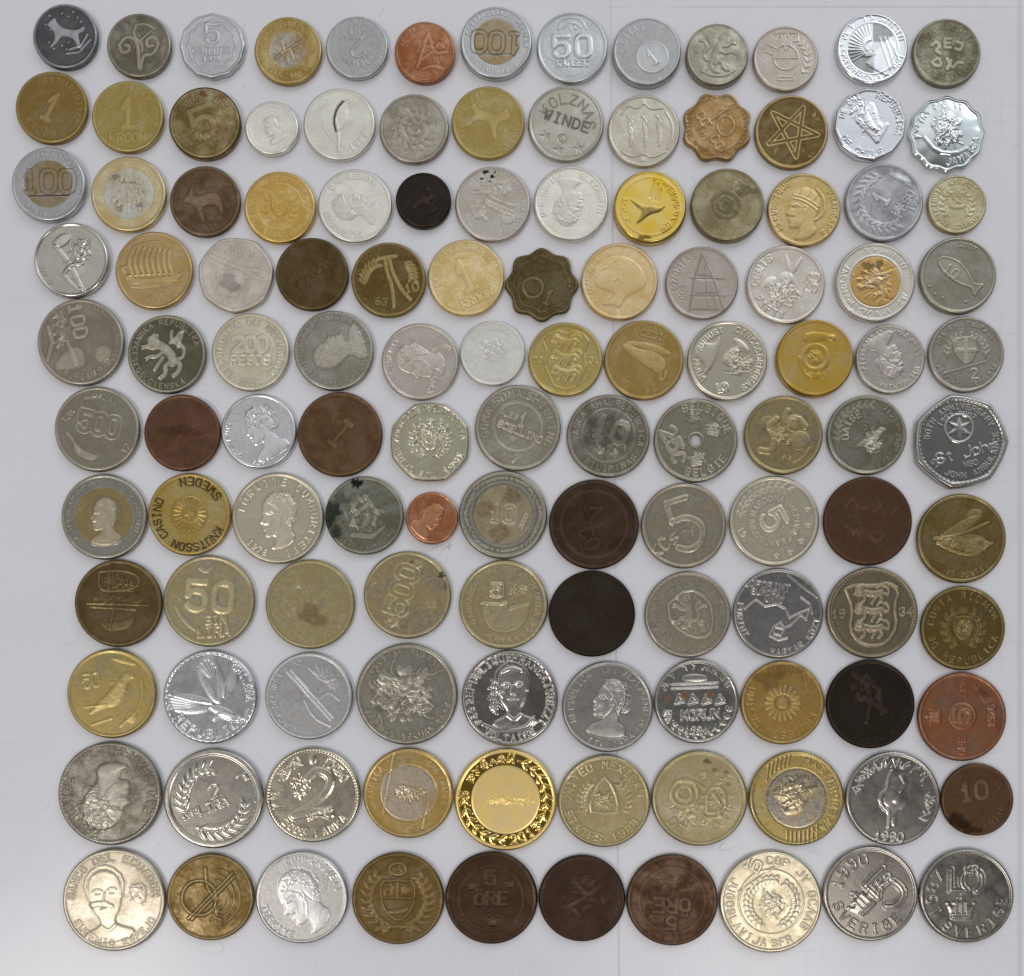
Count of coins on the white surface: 125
